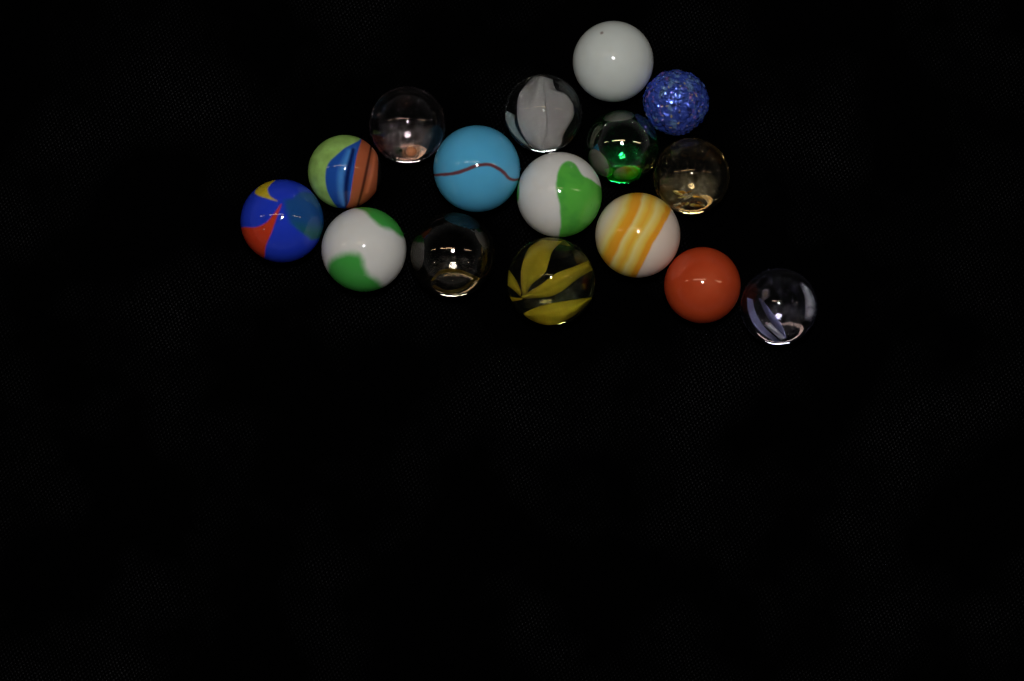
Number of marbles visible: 16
